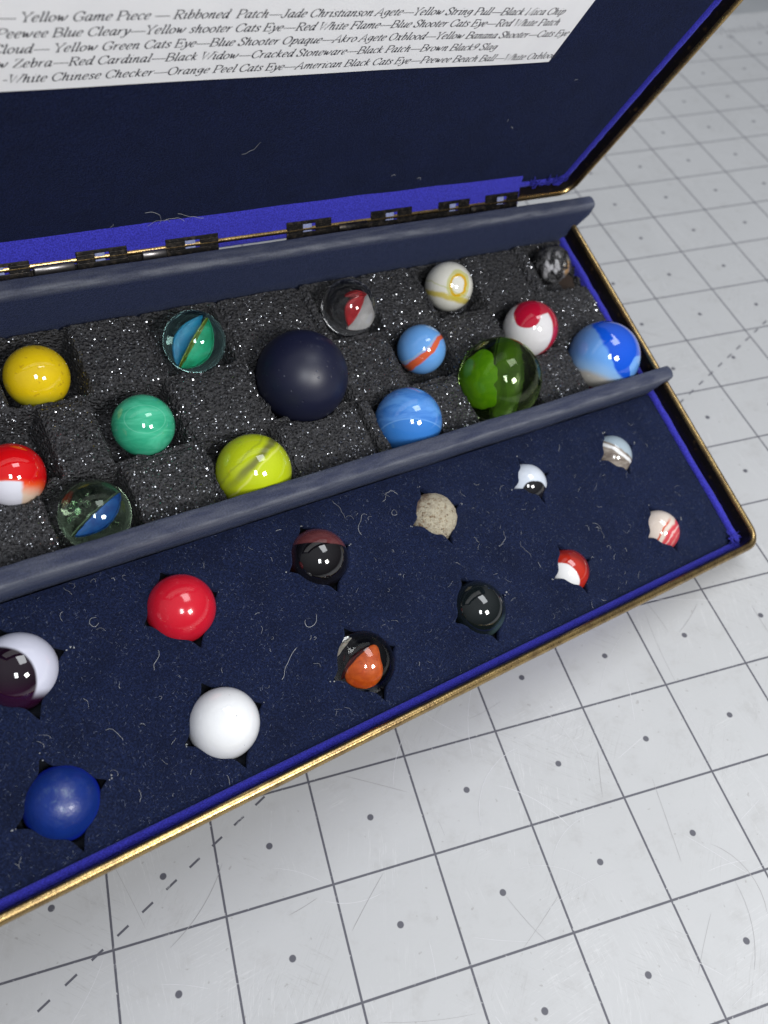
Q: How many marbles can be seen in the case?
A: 27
